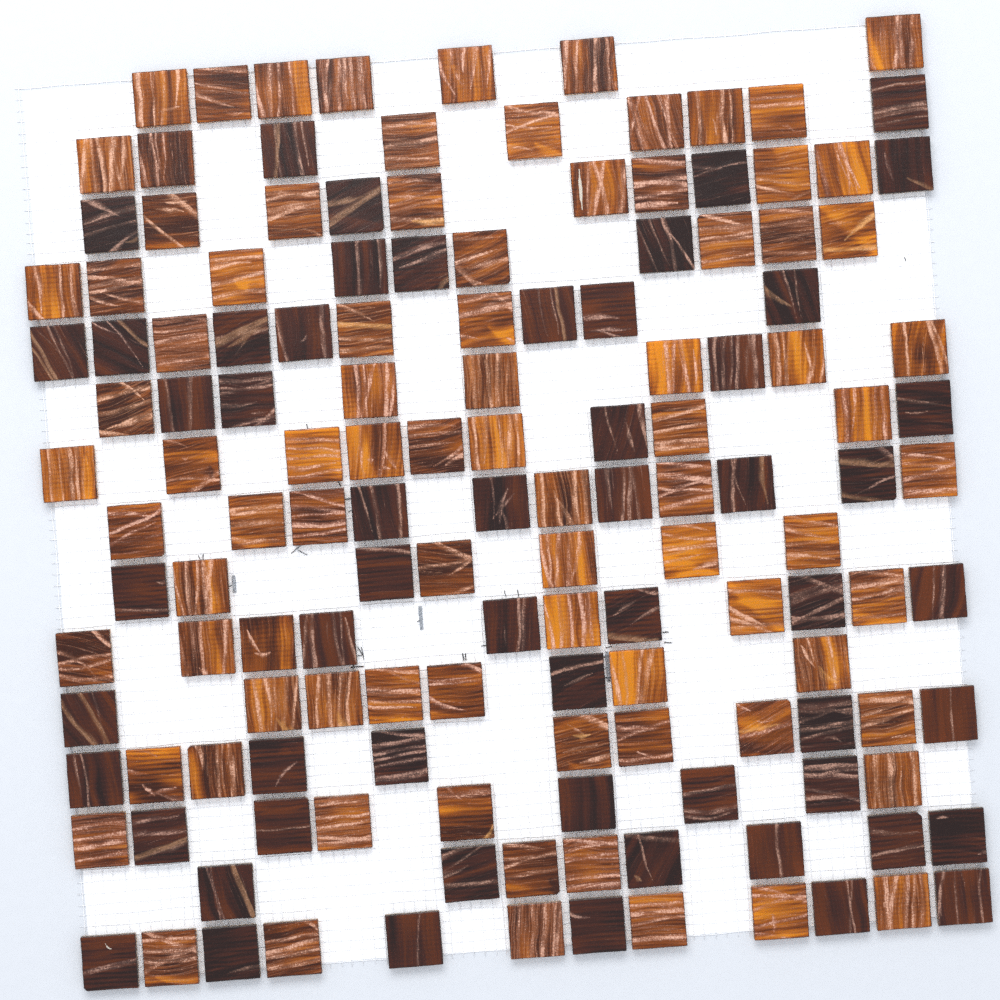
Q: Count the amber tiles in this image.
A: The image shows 86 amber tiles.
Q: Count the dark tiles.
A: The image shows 57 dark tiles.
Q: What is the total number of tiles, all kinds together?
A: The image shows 143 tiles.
